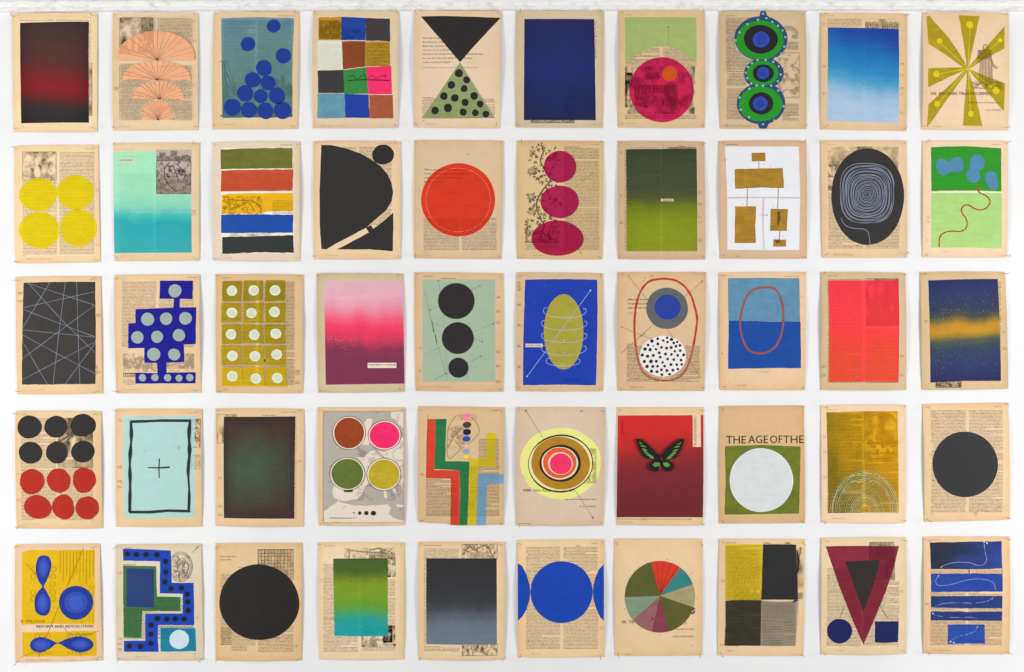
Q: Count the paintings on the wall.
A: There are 50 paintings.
